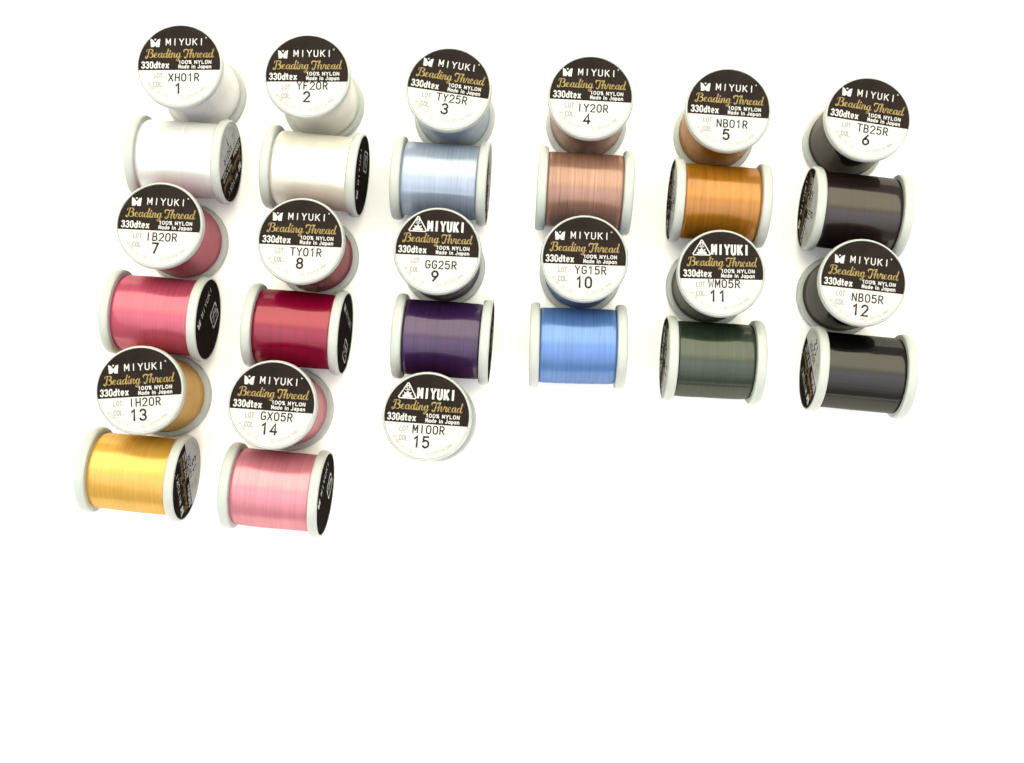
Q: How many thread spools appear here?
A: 29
